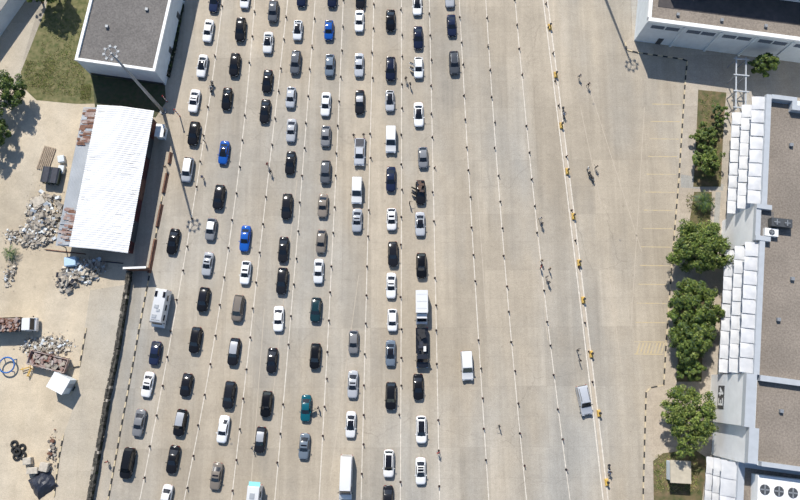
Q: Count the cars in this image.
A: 96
